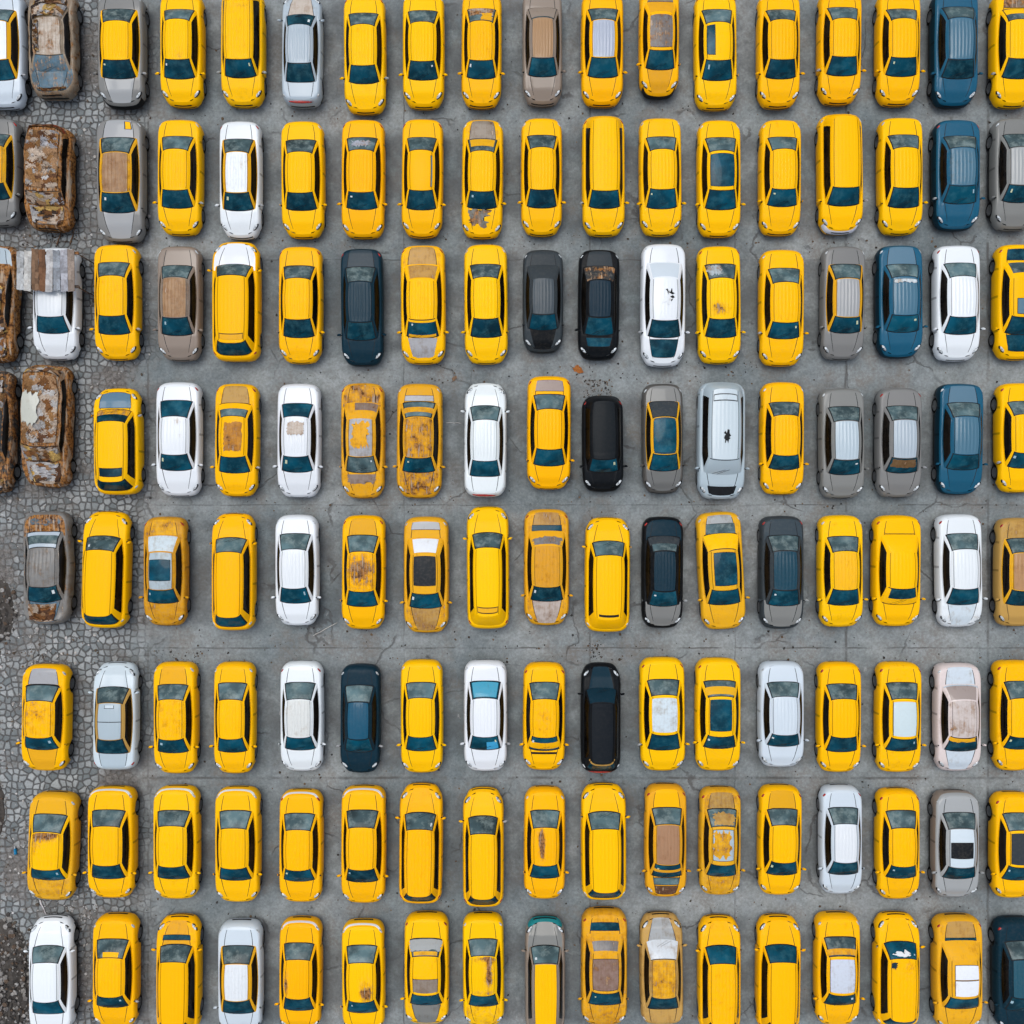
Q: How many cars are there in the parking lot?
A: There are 140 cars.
